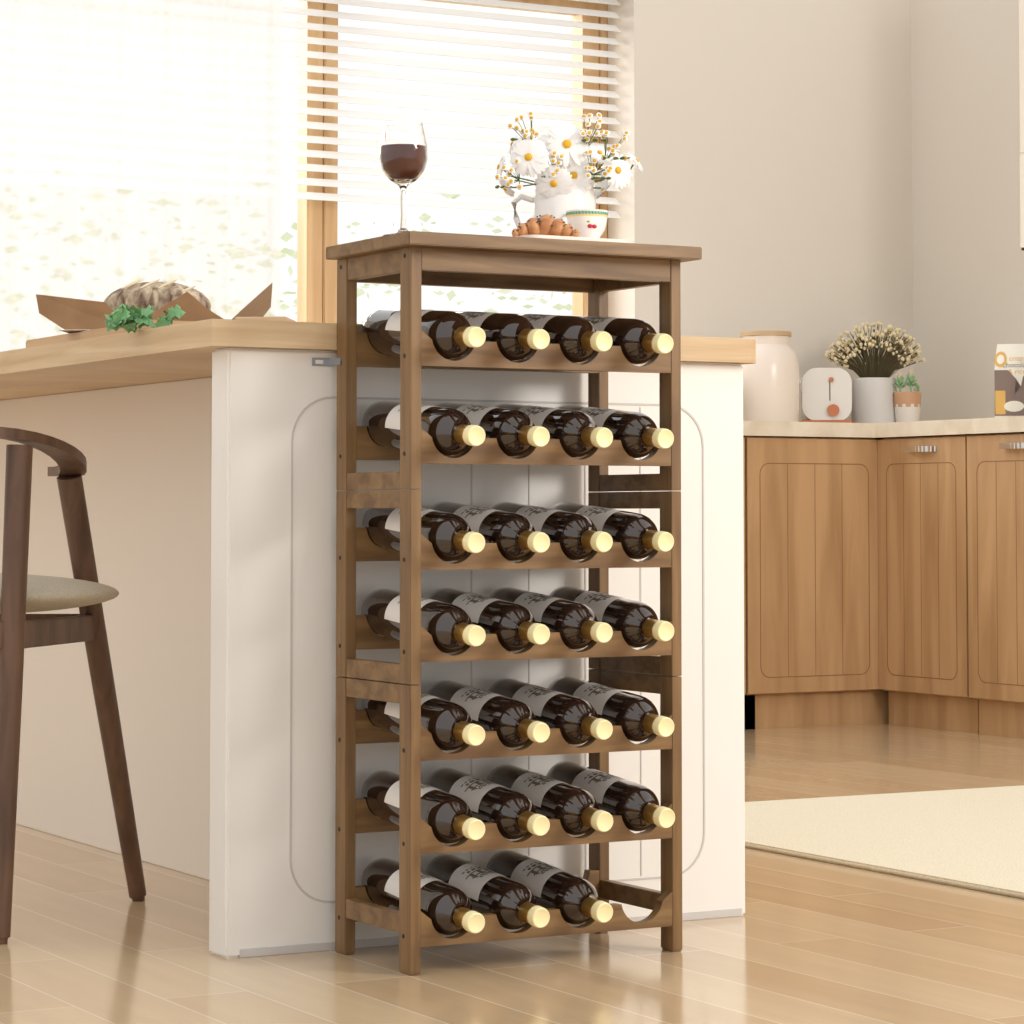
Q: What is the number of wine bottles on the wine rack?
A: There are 27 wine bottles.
